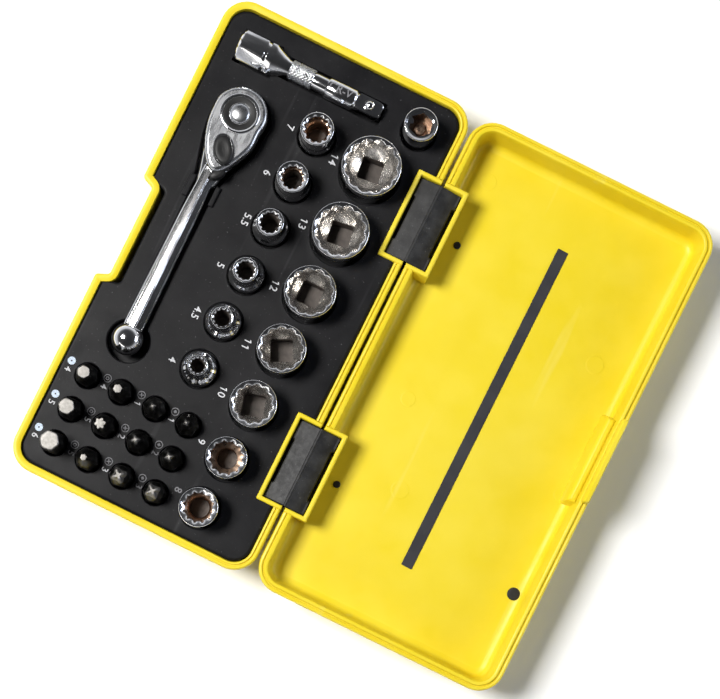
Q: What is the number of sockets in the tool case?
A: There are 14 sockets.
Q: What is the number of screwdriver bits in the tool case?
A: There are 12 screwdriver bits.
